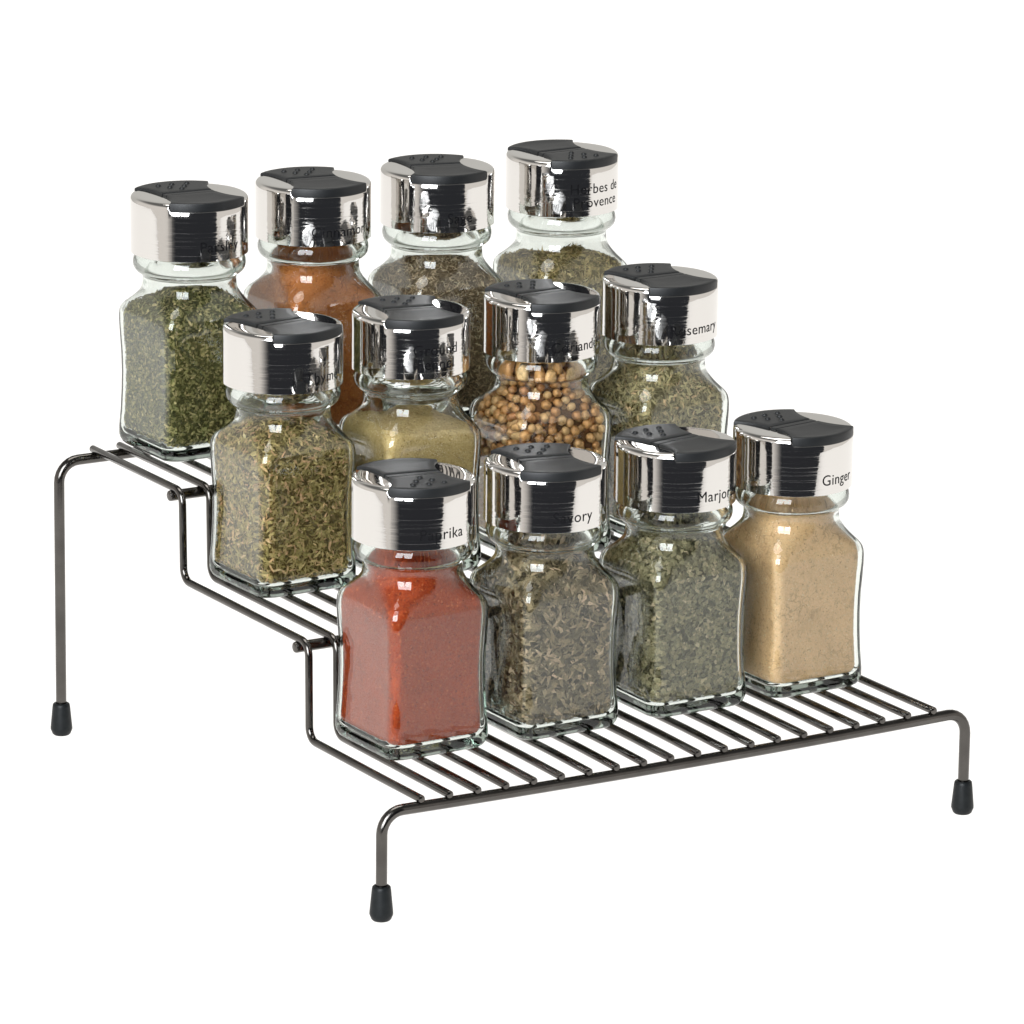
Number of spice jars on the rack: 12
